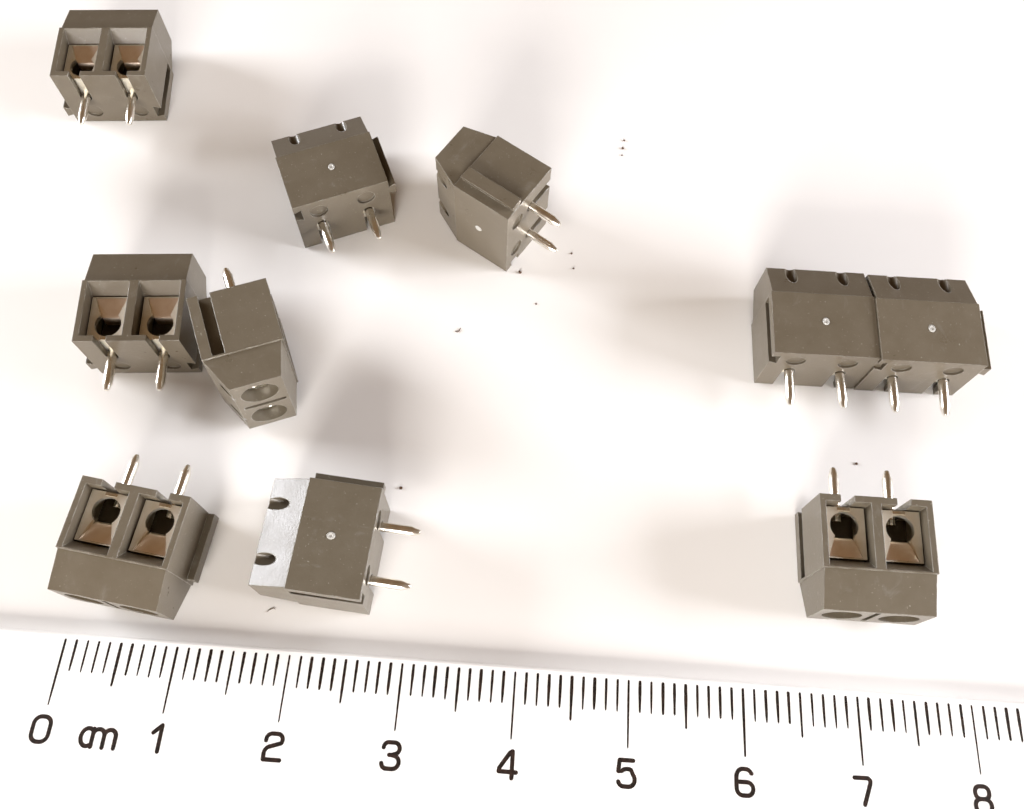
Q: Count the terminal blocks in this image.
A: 10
